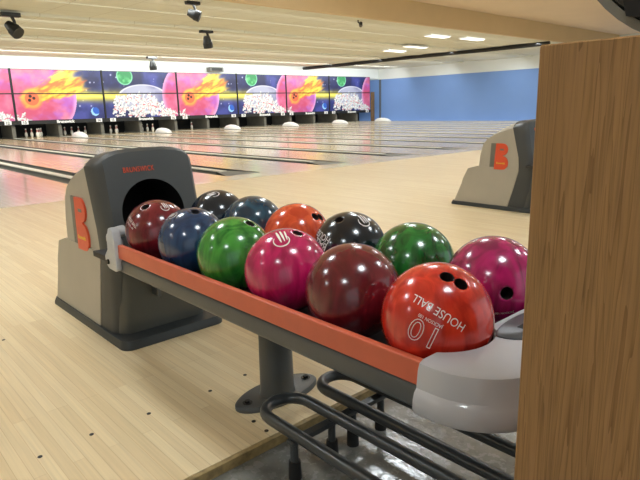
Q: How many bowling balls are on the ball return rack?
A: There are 12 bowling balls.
